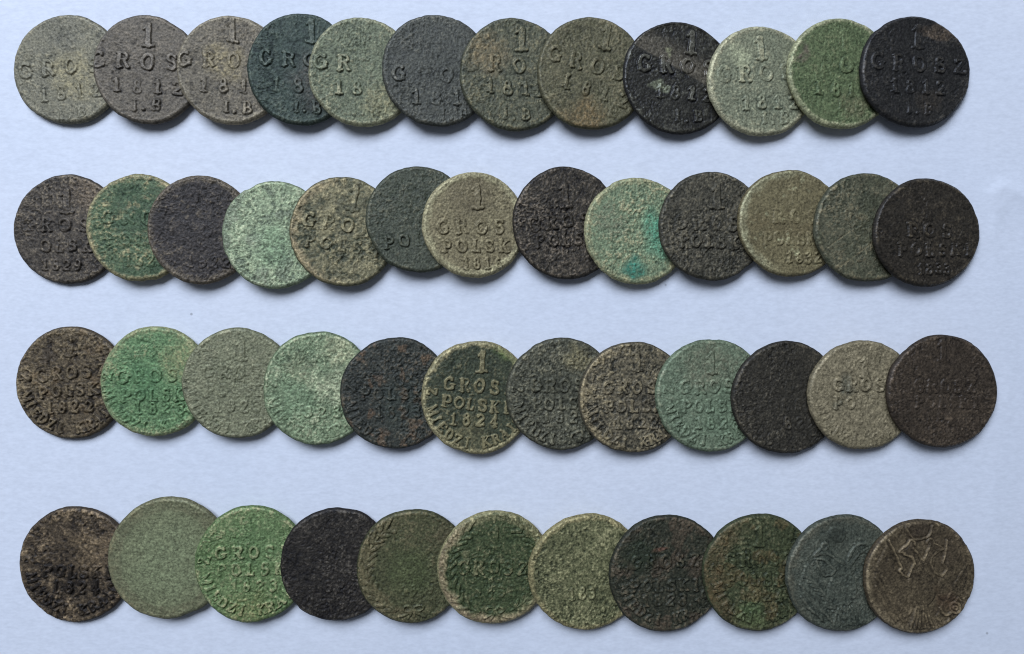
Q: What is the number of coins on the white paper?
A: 48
